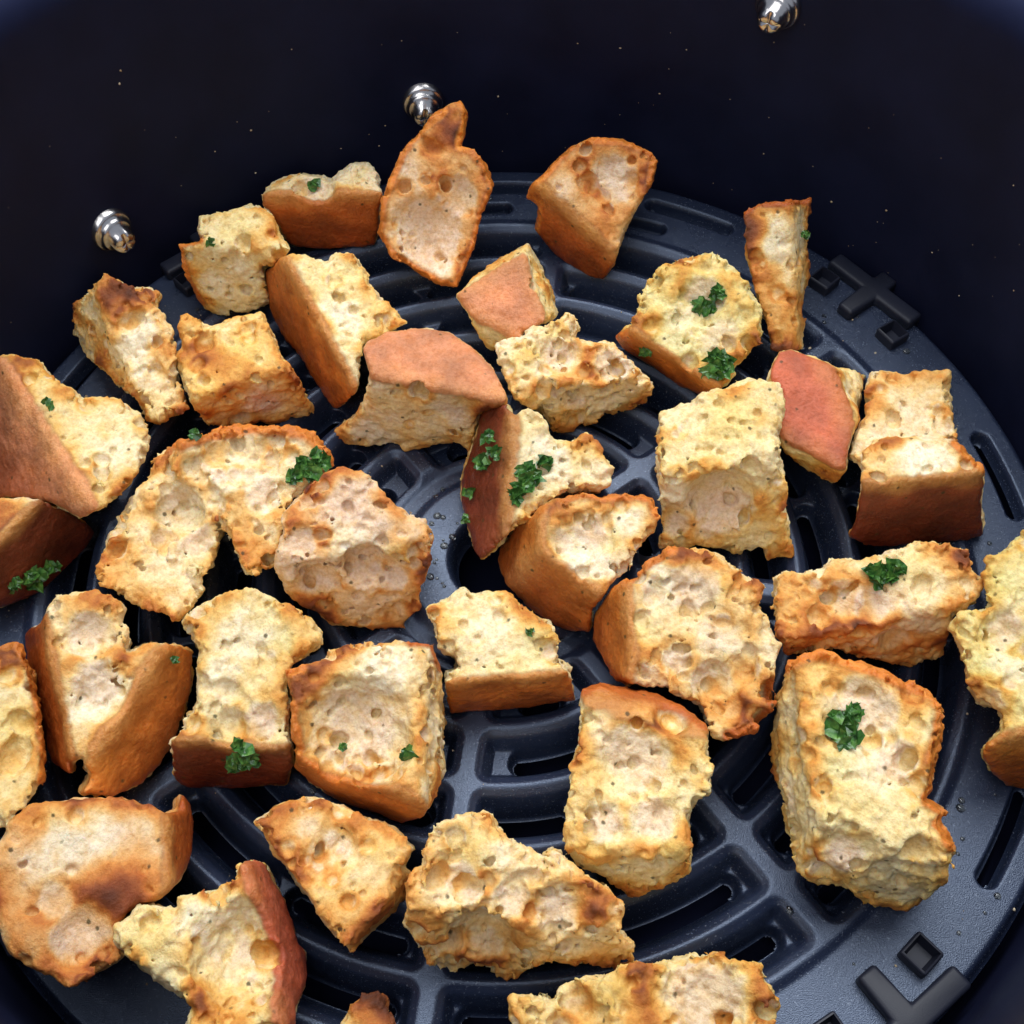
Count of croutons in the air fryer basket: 37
